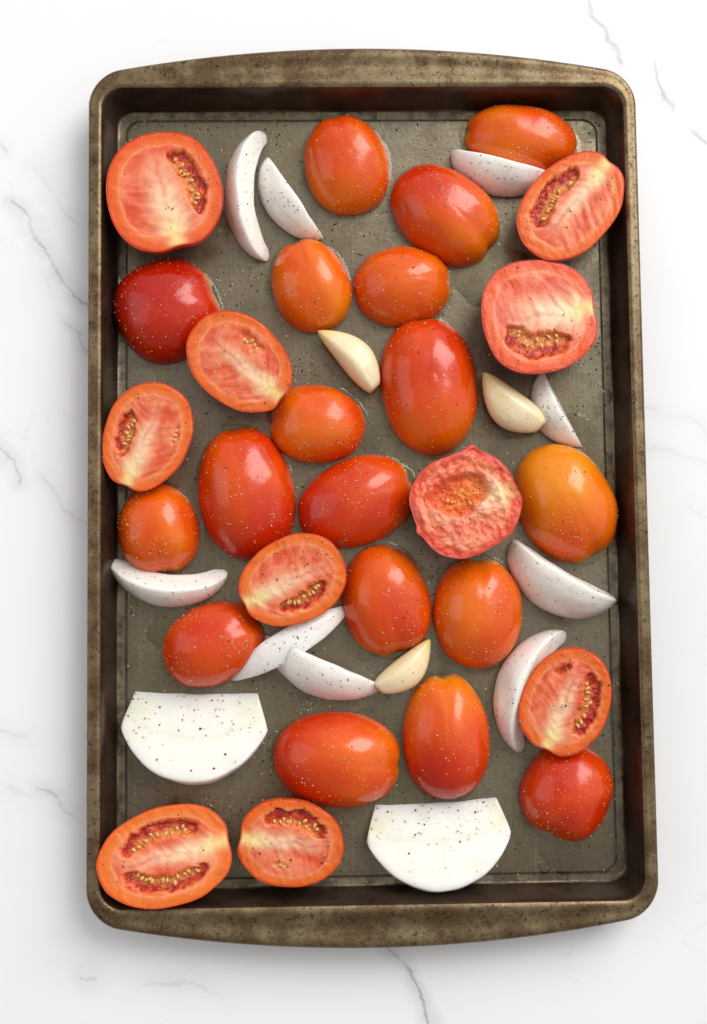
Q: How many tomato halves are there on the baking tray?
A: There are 28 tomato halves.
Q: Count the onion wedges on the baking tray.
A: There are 11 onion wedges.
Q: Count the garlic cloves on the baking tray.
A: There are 3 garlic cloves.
